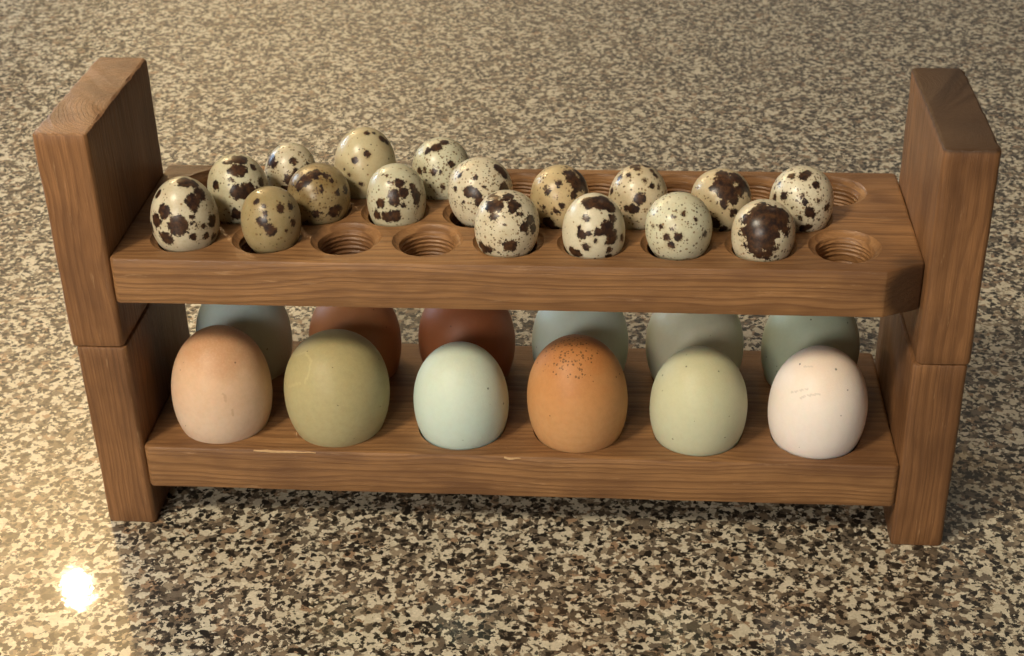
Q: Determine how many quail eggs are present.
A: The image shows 17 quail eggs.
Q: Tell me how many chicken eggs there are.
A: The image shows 12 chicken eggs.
